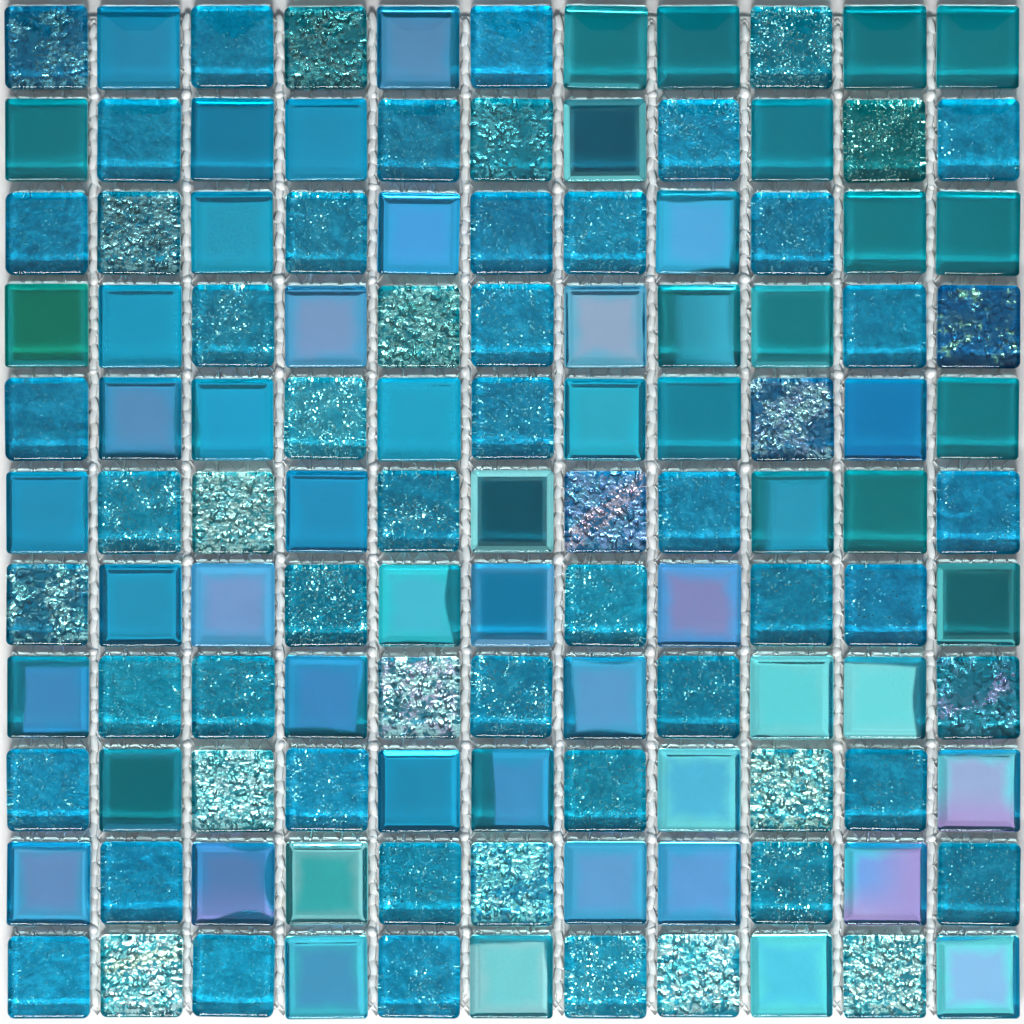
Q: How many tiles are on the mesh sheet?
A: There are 121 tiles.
